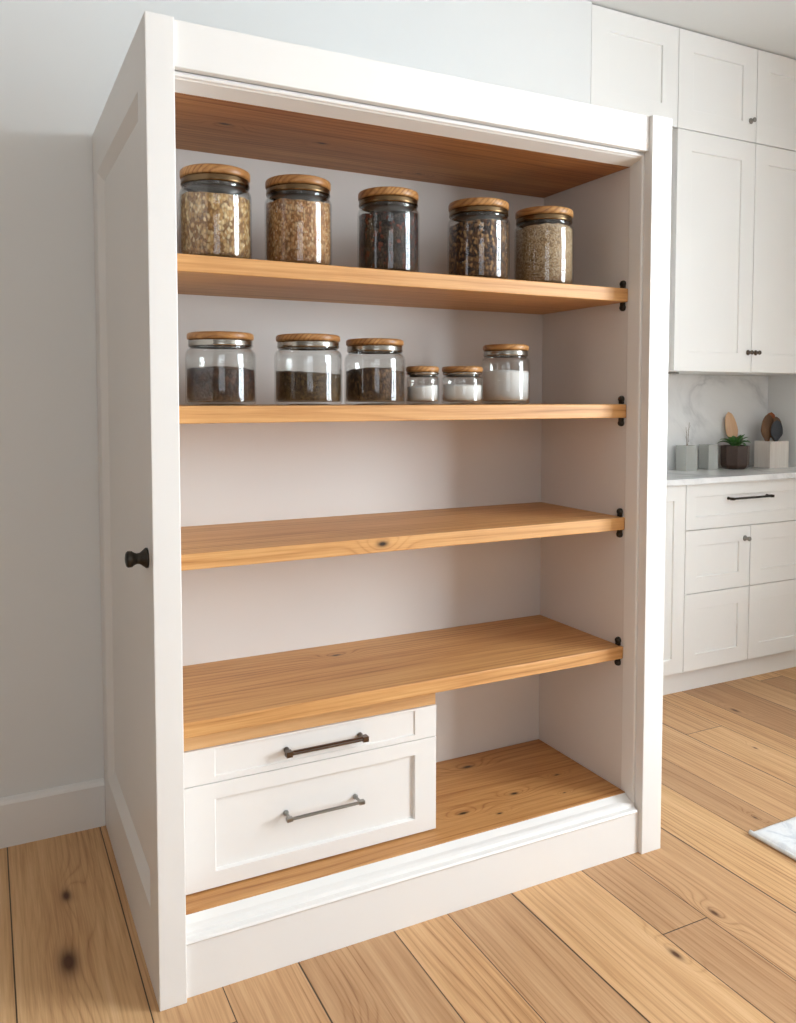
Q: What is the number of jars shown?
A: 11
